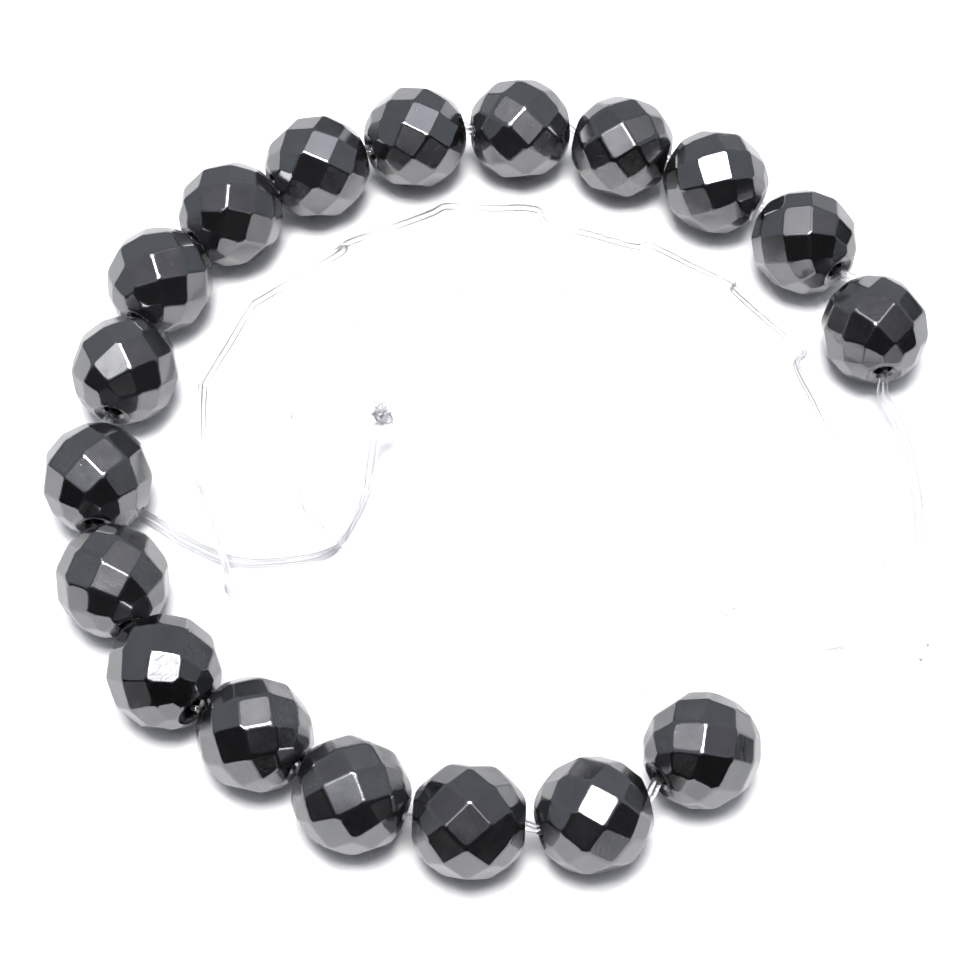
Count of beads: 18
